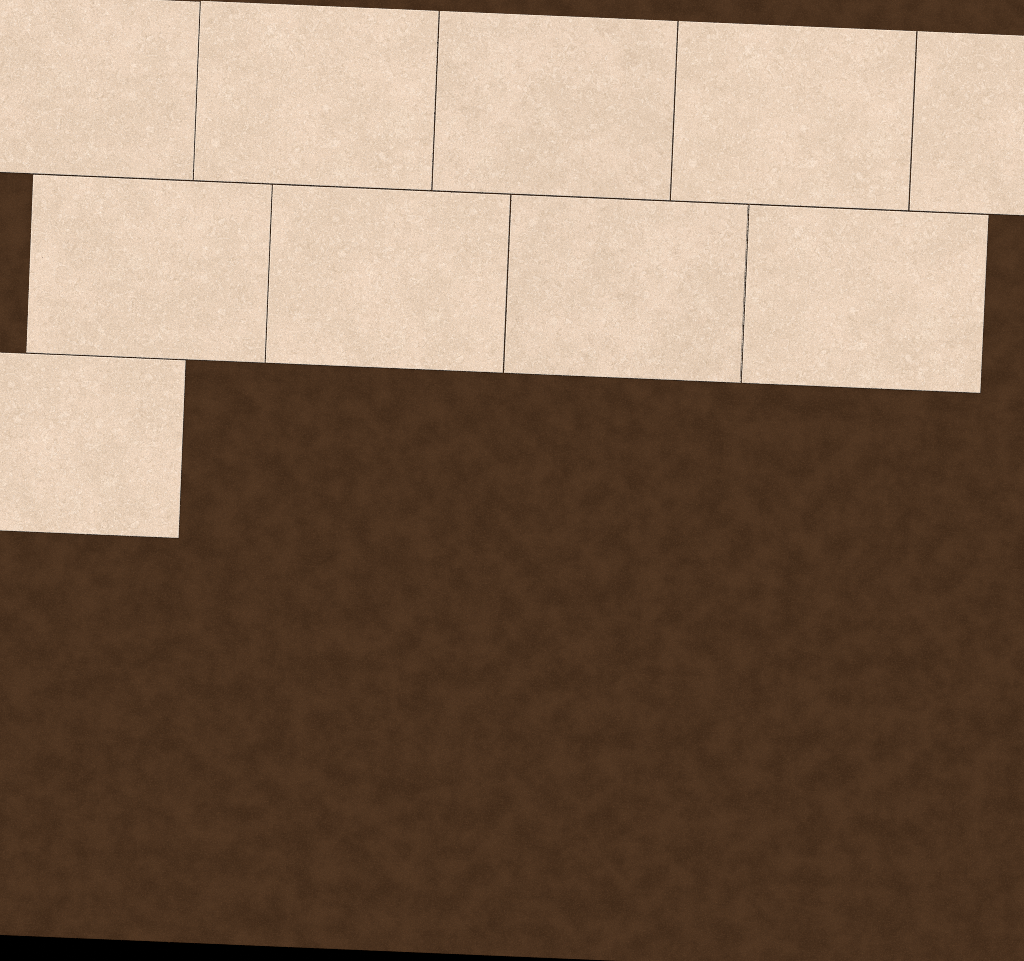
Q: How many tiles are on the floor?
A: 10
